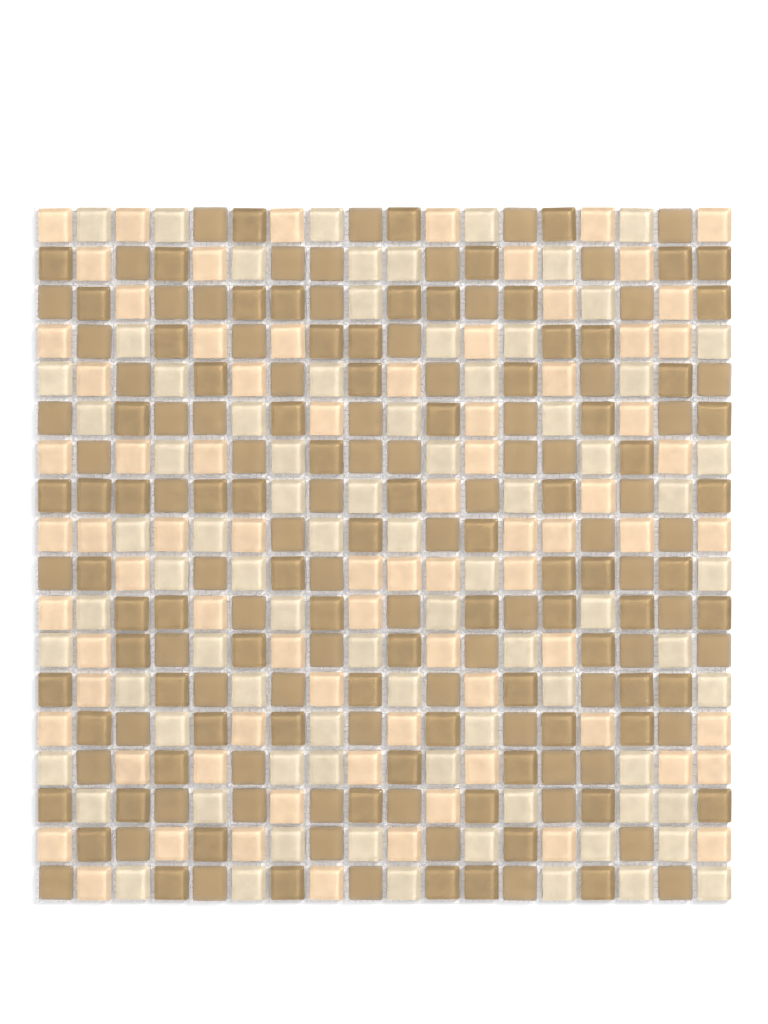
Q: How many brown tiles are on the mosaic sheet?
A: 168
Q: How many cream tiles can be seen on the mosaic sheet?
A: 79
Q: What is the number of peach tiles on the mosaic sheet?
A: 77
